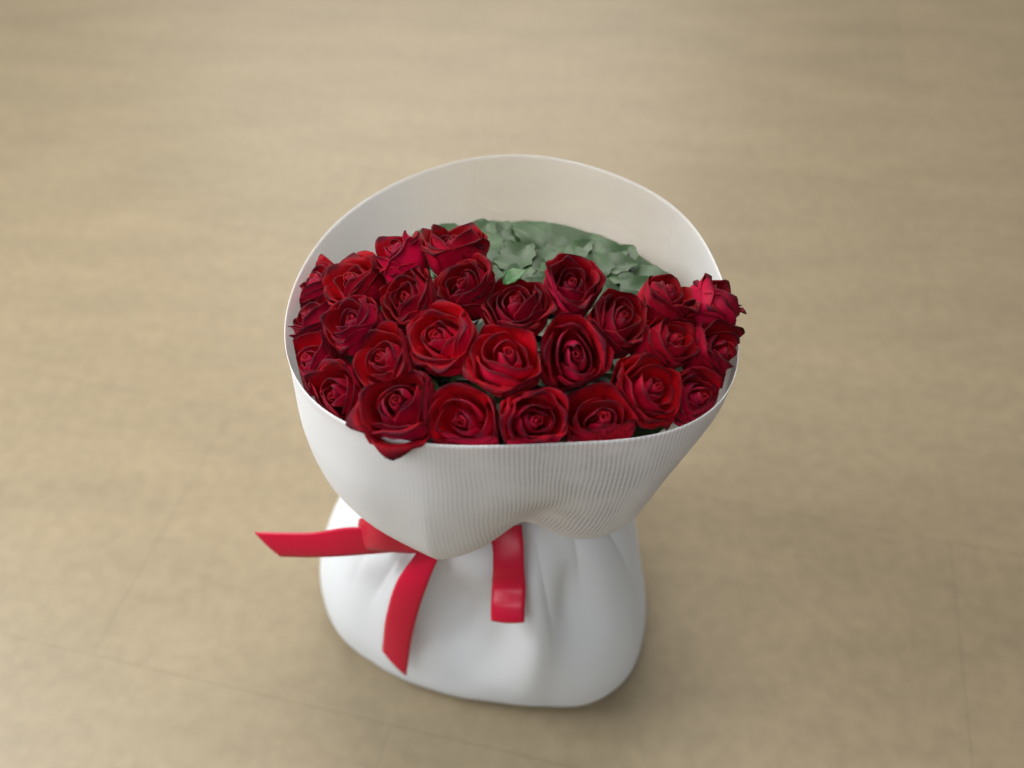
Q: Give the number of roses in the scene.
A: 27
